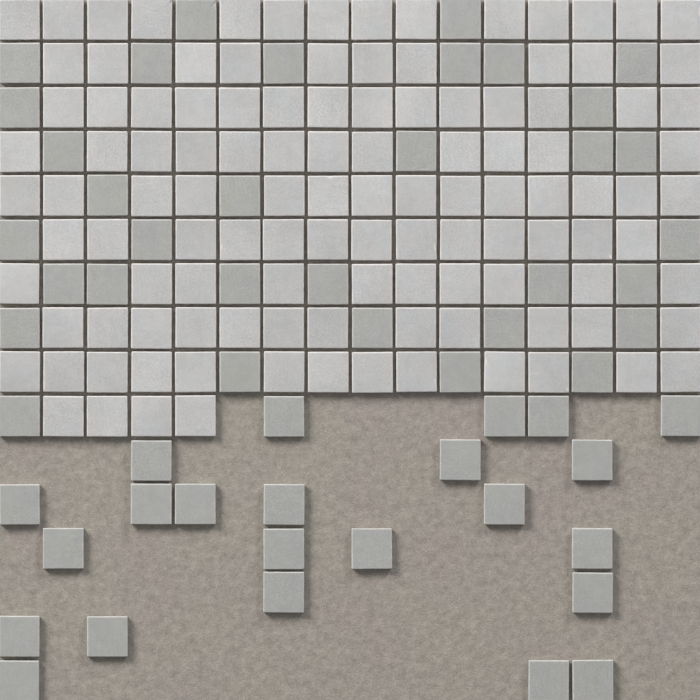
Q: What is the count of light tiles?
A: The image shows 116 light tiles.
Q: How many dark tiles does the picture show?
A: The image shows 56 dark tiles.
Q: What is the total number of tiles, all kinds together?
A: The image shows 172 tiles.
